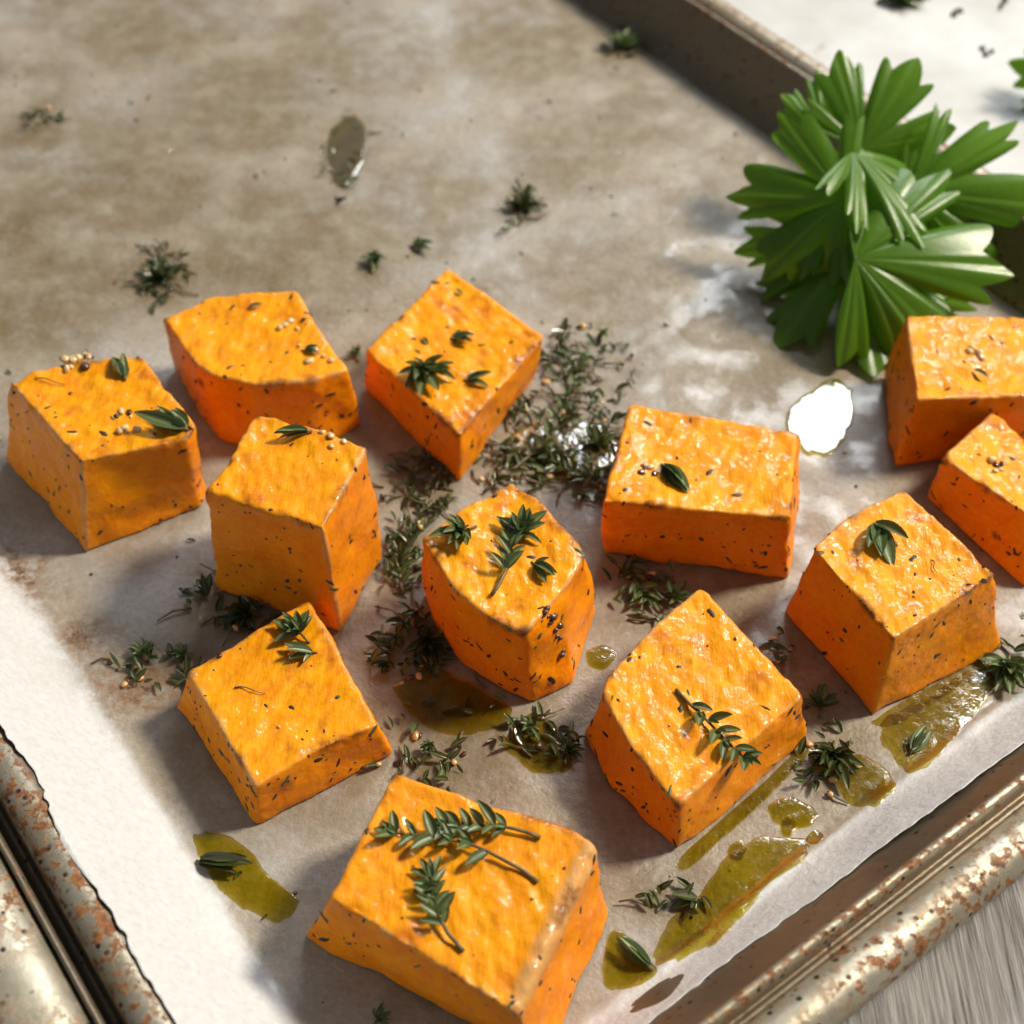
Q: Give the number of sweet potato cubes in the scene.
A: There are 12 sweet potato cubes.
